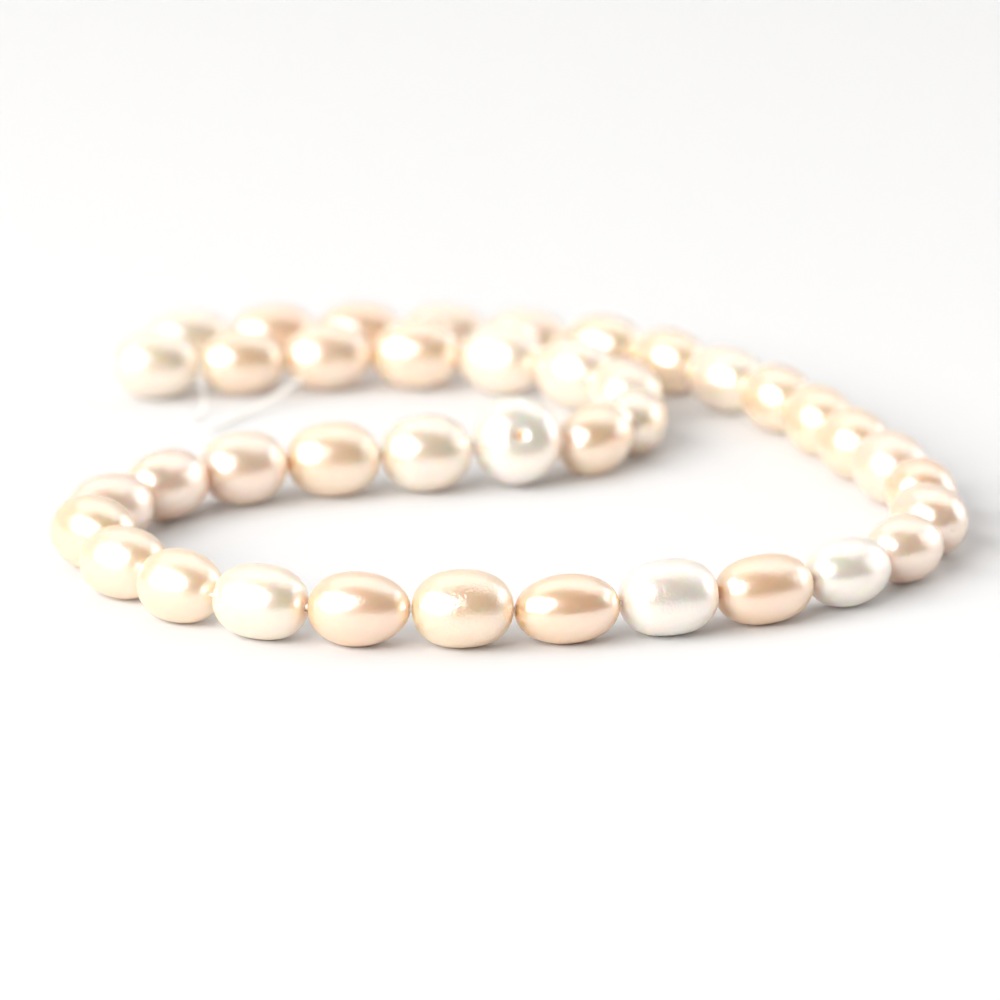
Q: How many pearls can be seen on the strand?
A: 40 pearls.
